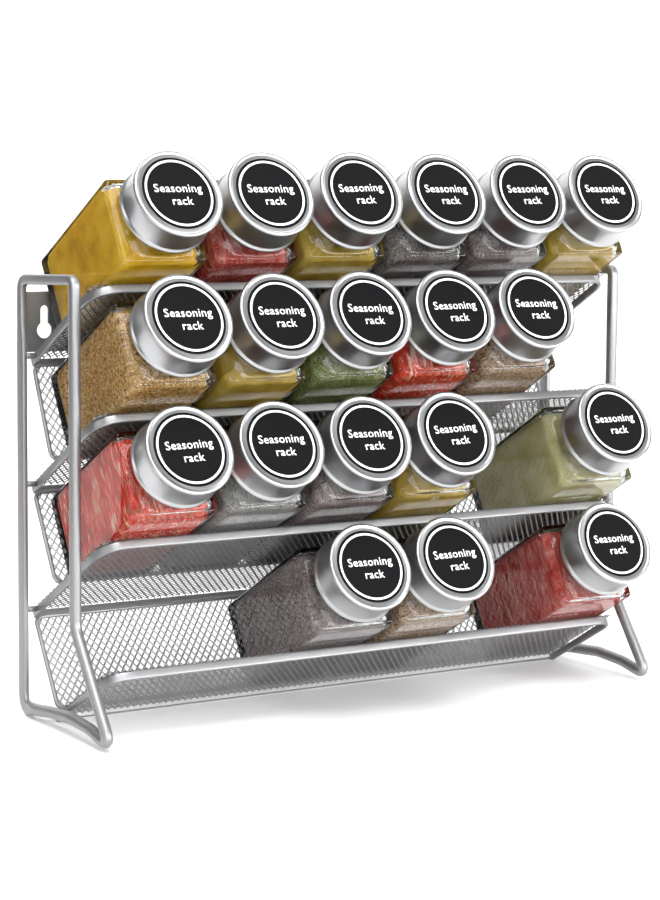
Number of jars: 19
